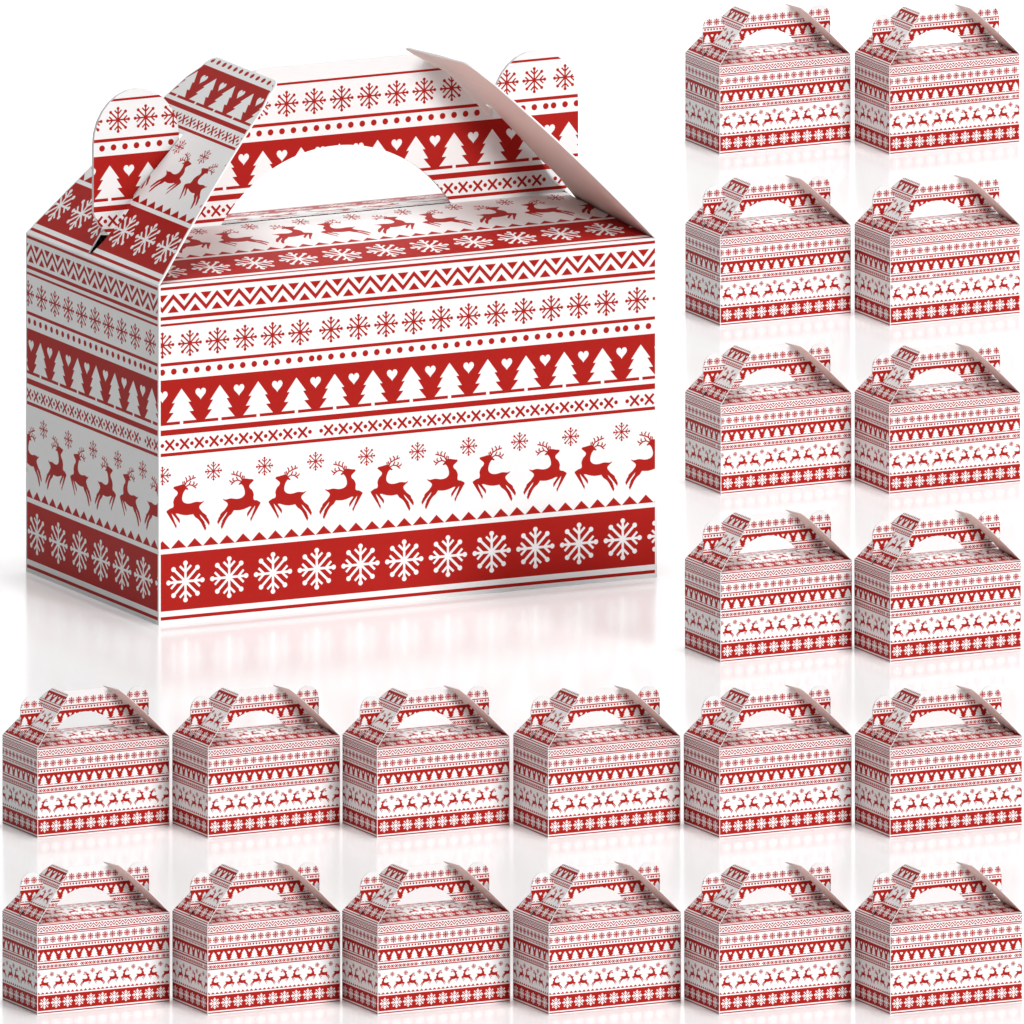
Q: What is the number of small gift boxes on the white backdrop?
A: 20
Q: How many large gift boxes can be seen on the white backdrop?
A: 1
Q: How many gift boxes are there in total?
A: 21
